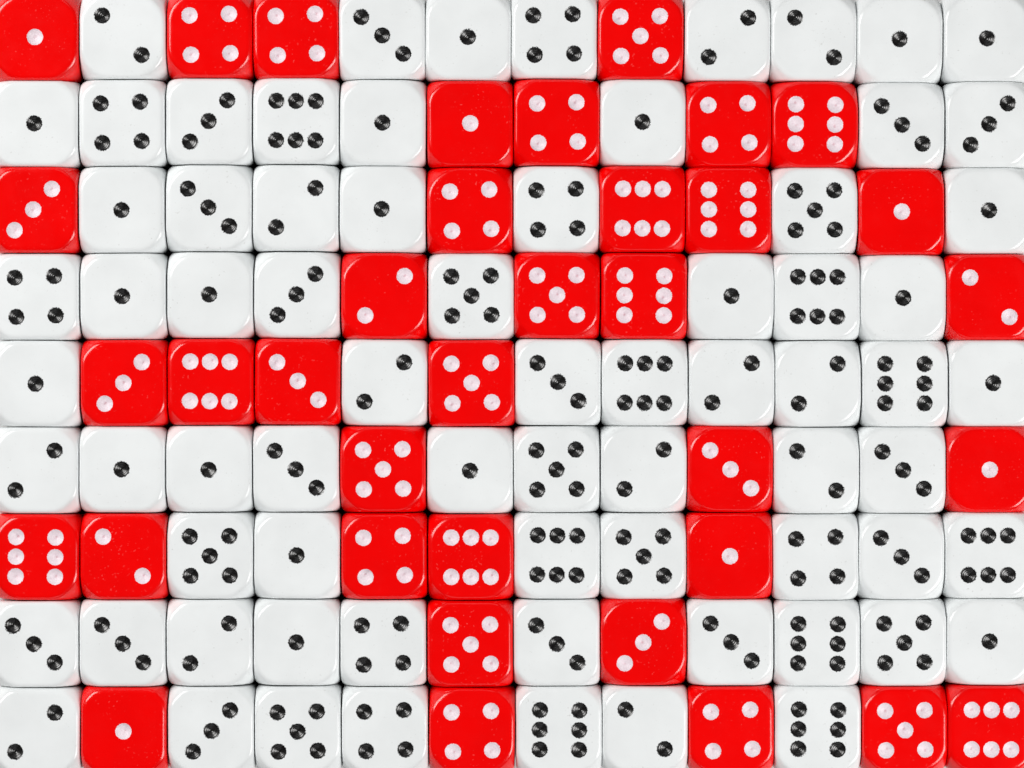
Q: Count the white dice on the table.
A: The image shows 72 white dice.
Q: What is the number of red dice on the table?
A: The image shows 36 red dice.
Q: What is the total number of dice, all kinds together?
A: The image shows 108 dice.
